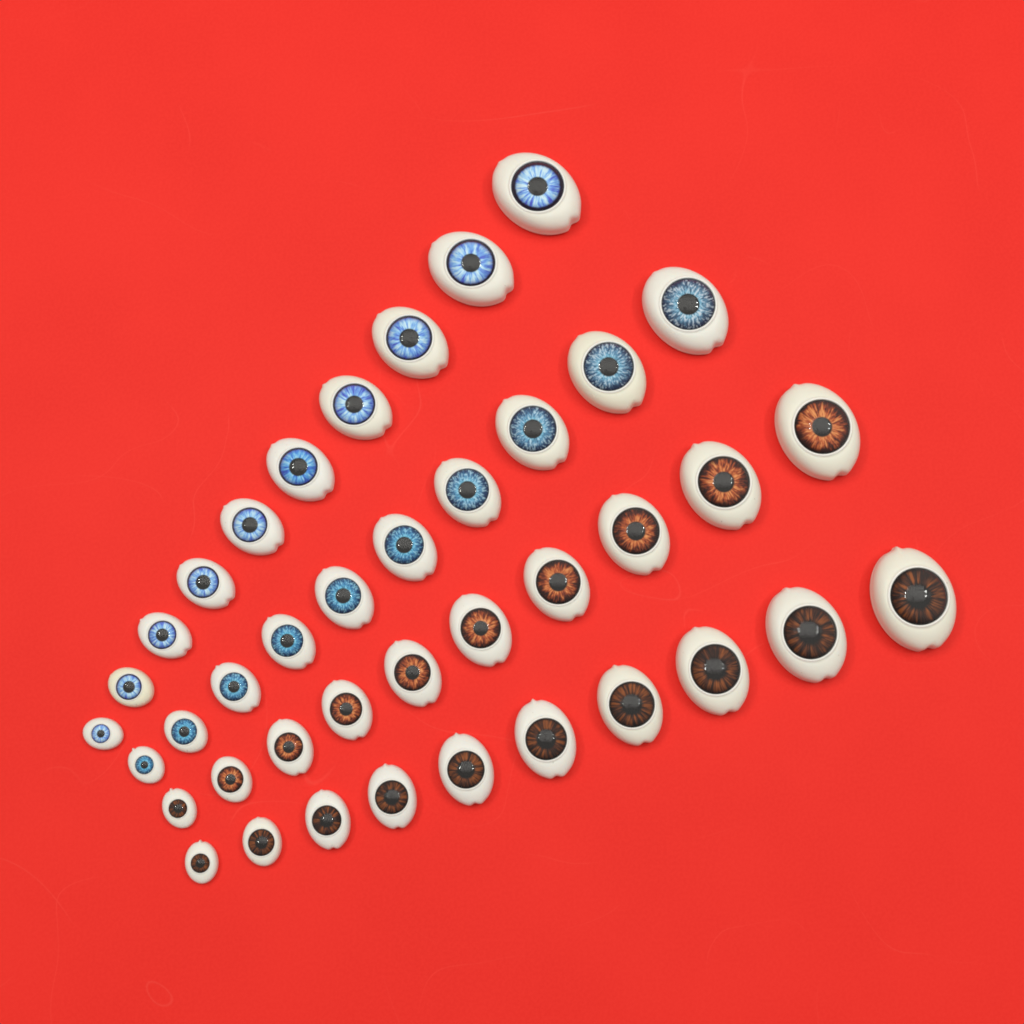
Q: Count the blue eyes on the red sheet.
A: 20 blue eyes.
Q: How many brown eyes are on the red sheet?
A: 20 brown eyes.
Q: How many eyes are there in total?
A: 40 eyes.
